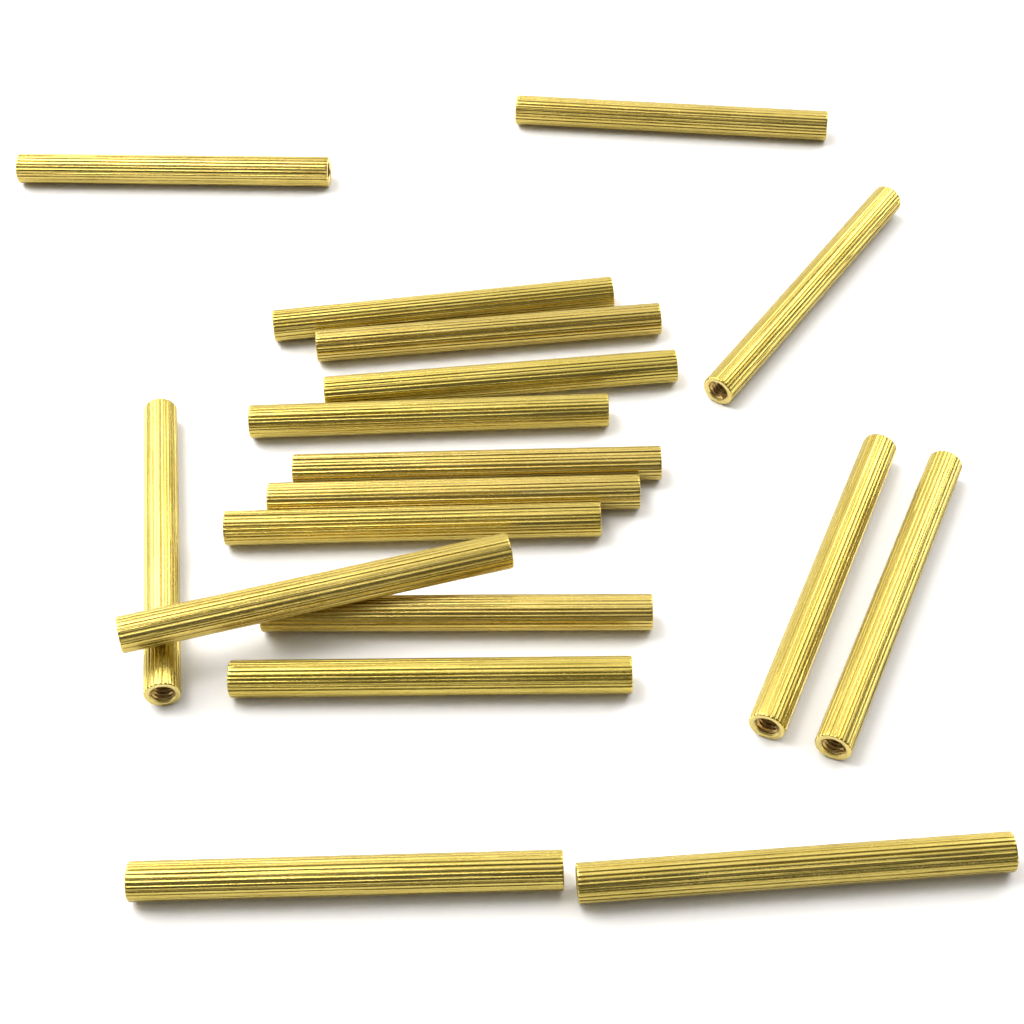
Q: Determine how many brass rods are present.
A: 18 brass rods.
